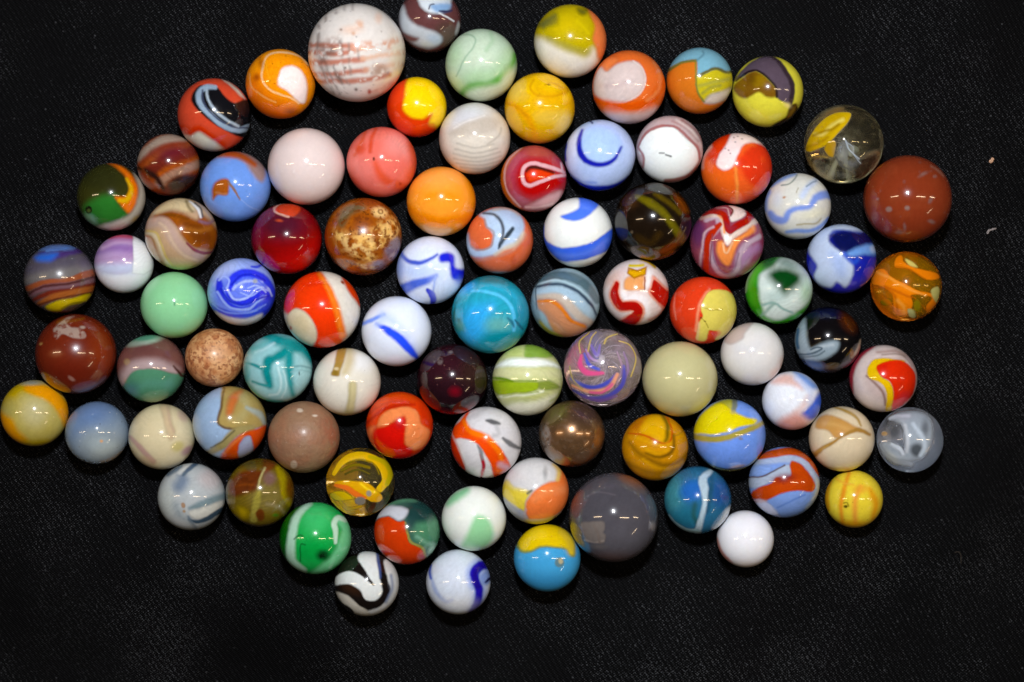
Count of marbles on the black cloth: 86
